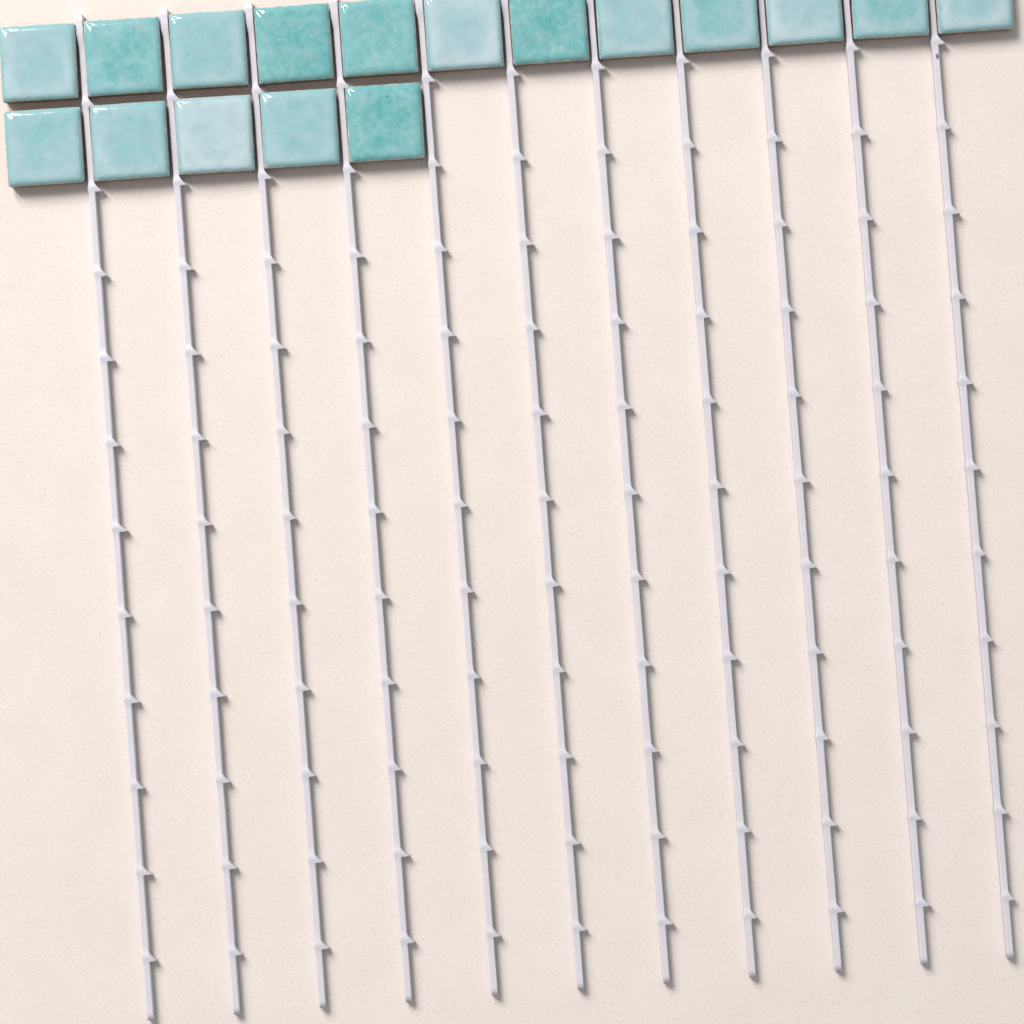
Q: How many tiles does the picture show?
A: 17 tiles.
